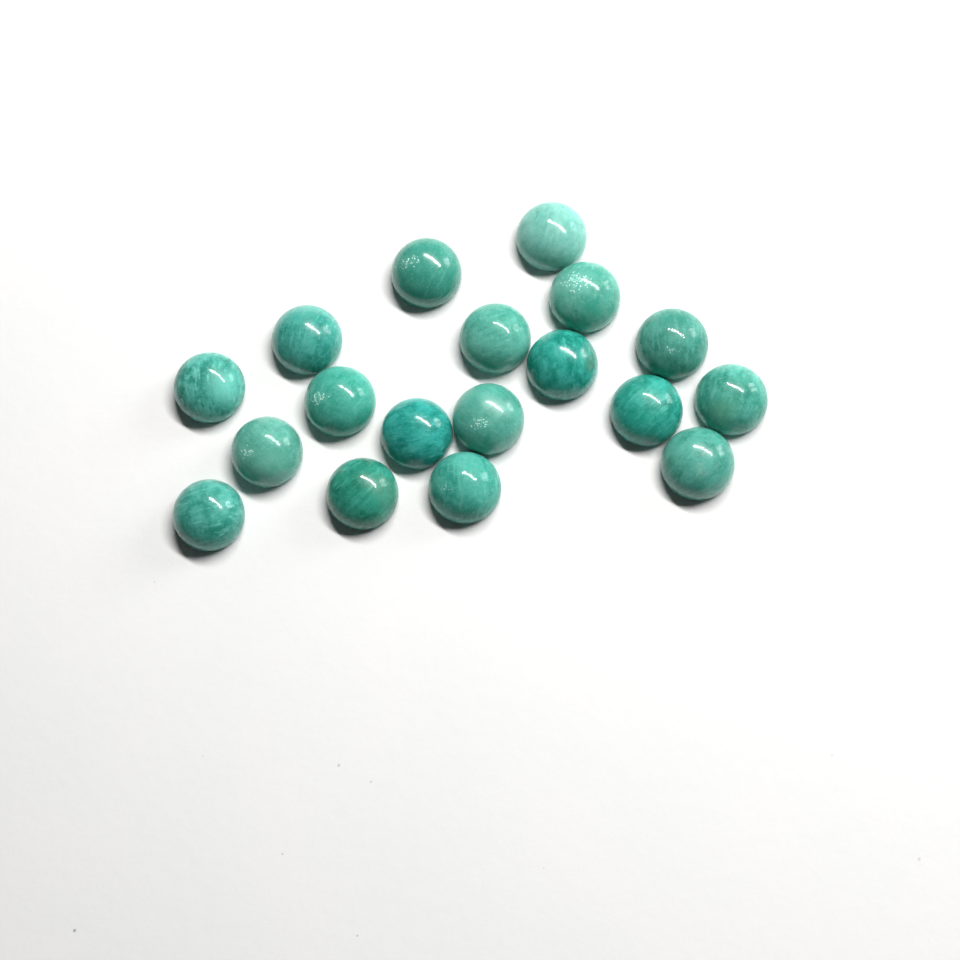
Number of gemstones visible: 18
